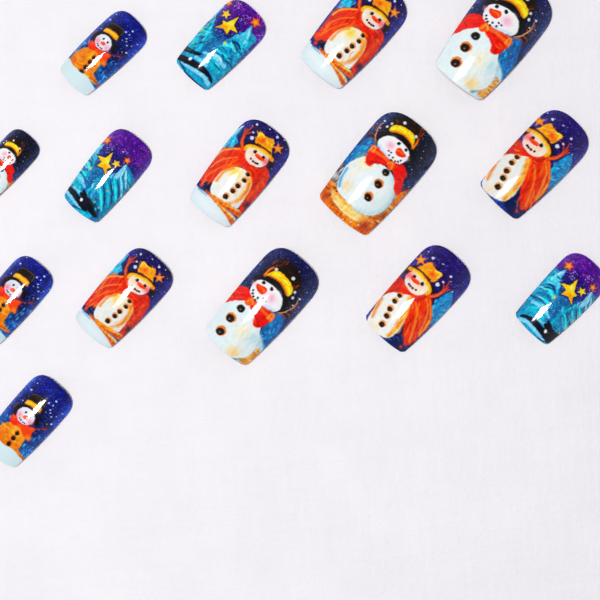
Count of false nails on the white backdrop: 15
